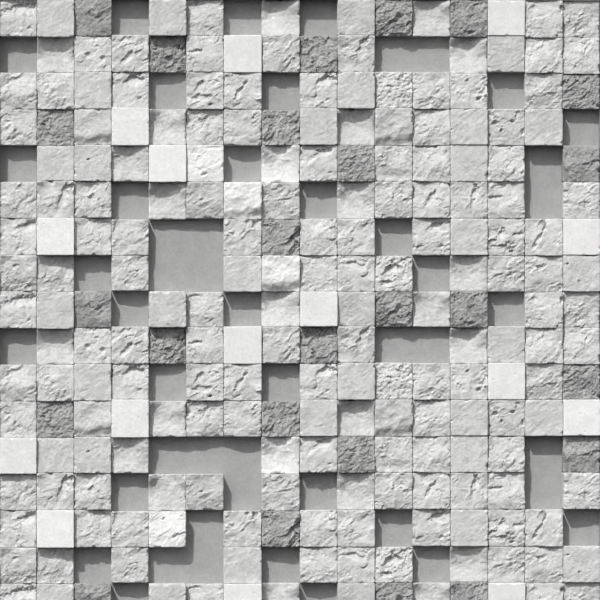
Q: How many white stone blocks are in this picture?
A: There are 21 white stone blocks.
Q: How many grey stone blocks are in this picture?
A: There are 177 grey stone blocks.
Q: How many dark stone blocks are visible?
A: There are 25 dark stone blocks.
